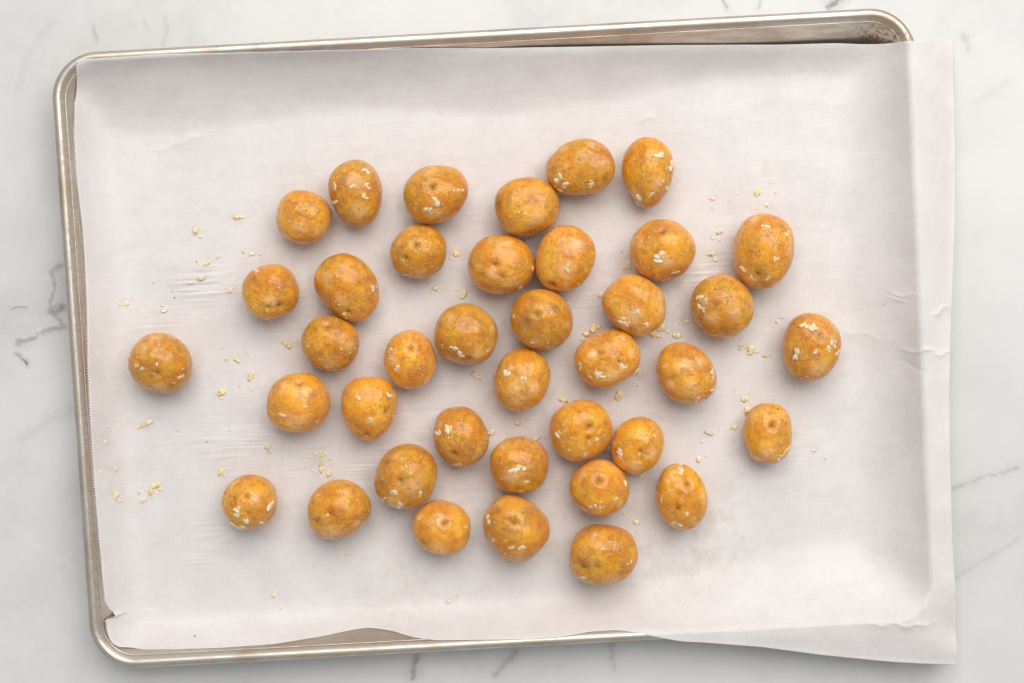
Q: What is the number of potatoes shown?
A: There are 39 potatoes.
